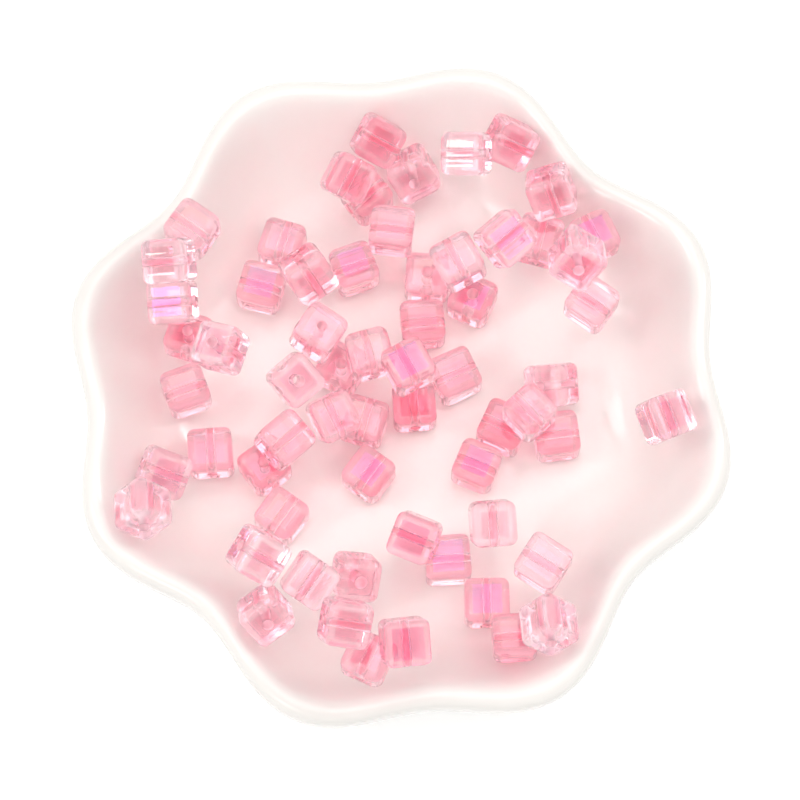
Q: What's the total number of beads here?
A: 63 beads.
